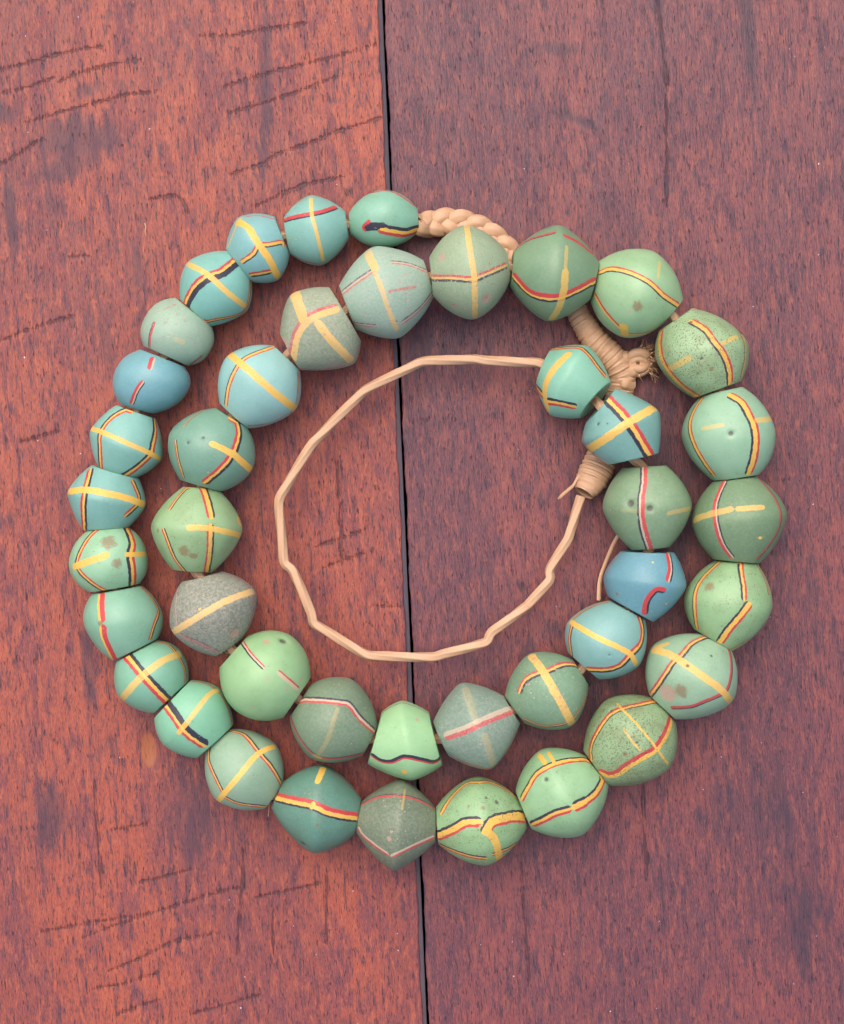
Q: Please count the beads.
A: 42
